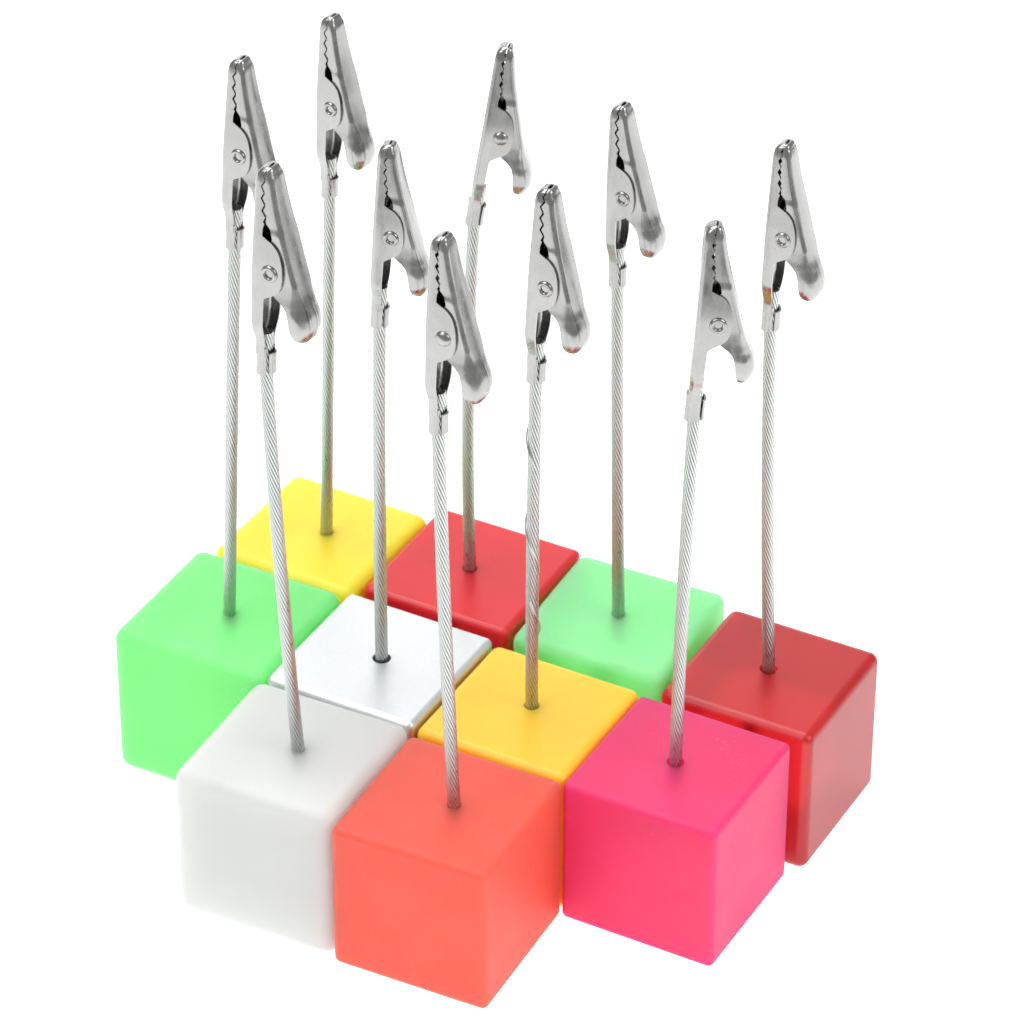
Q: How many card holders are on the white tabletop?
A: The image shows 10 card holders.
